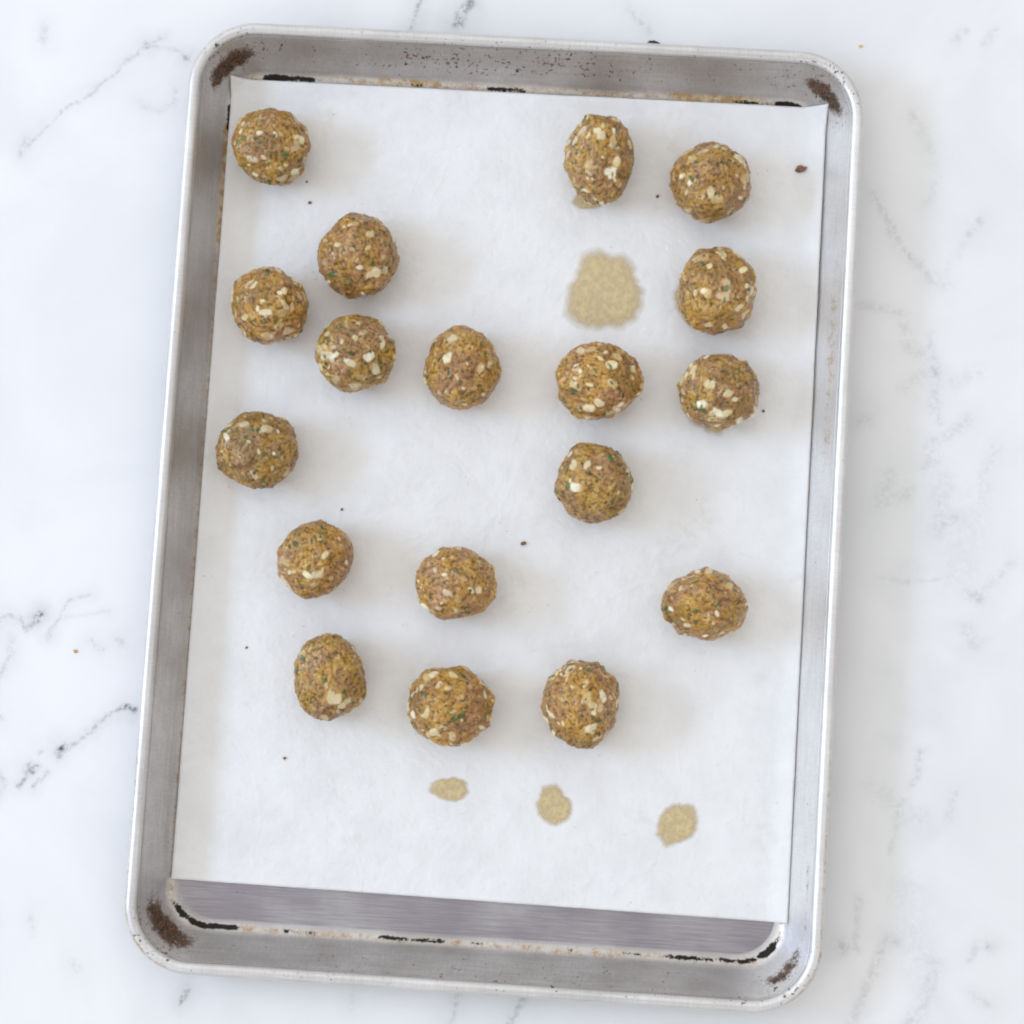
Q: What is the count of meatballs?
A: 18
